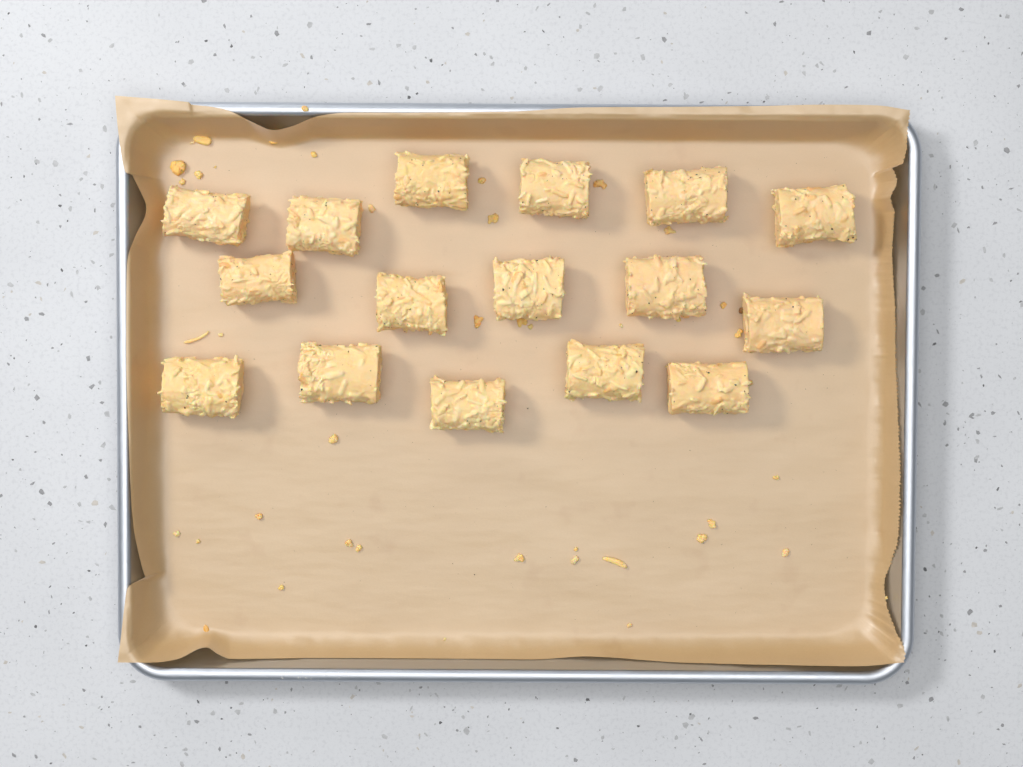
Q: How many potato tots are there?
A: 16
